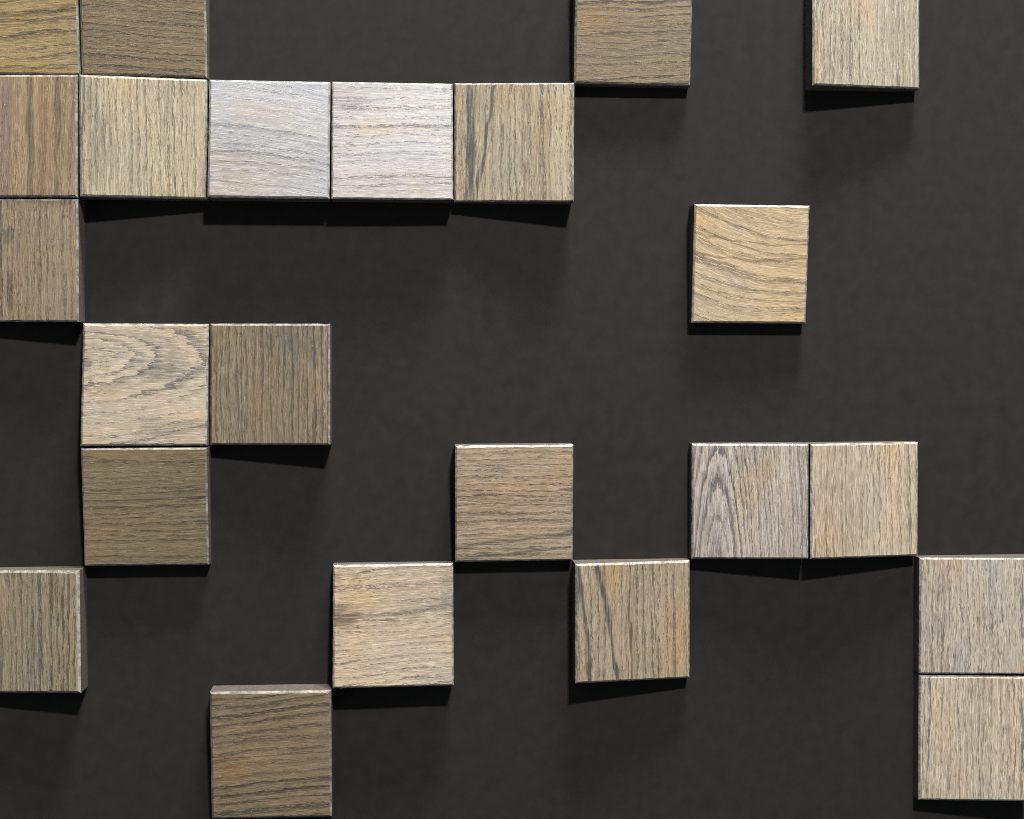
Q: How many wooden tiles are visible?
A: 23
